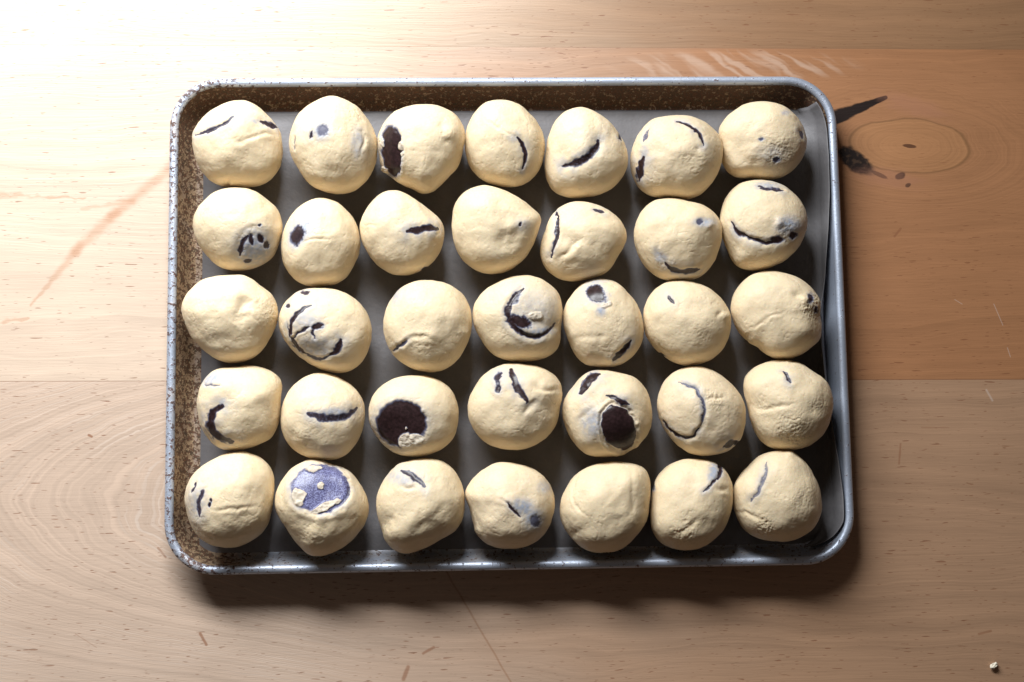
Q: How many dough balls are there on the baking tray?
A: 35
